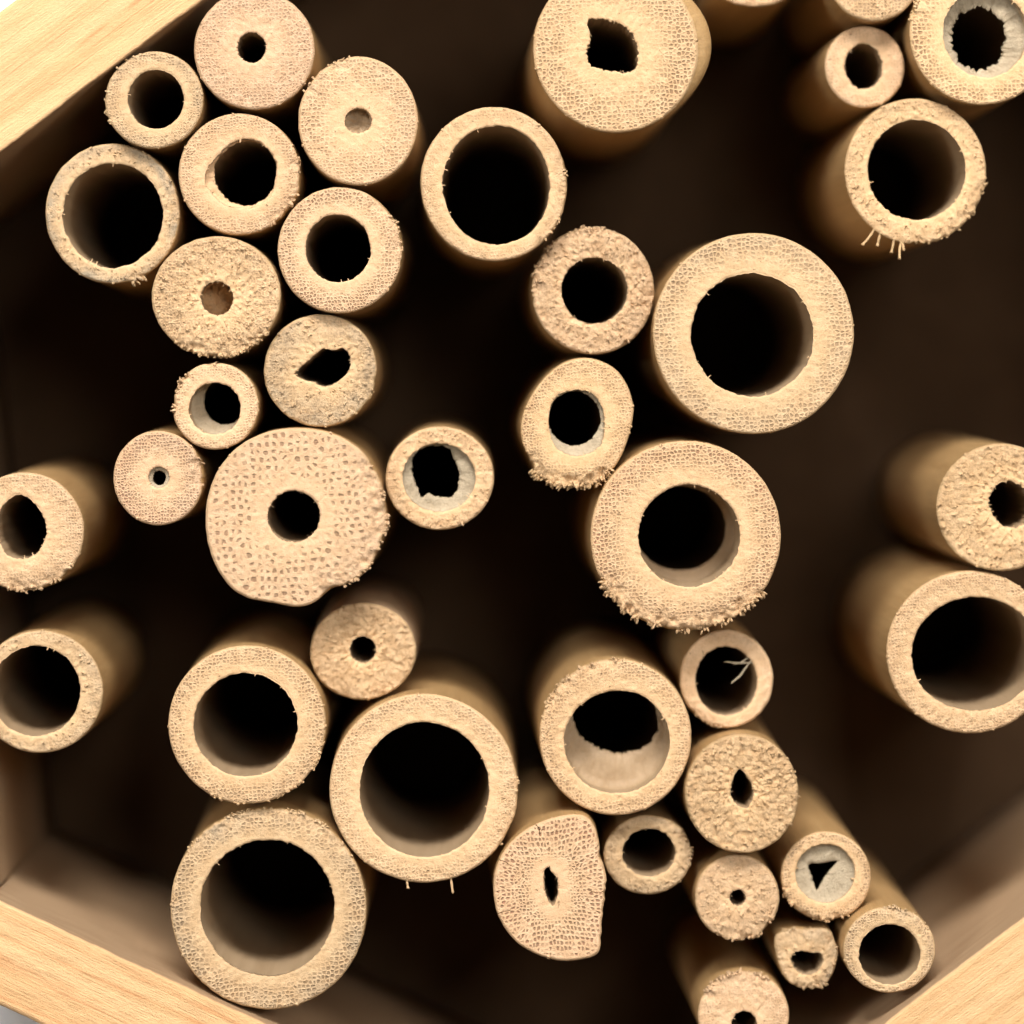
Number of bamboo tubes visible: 41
